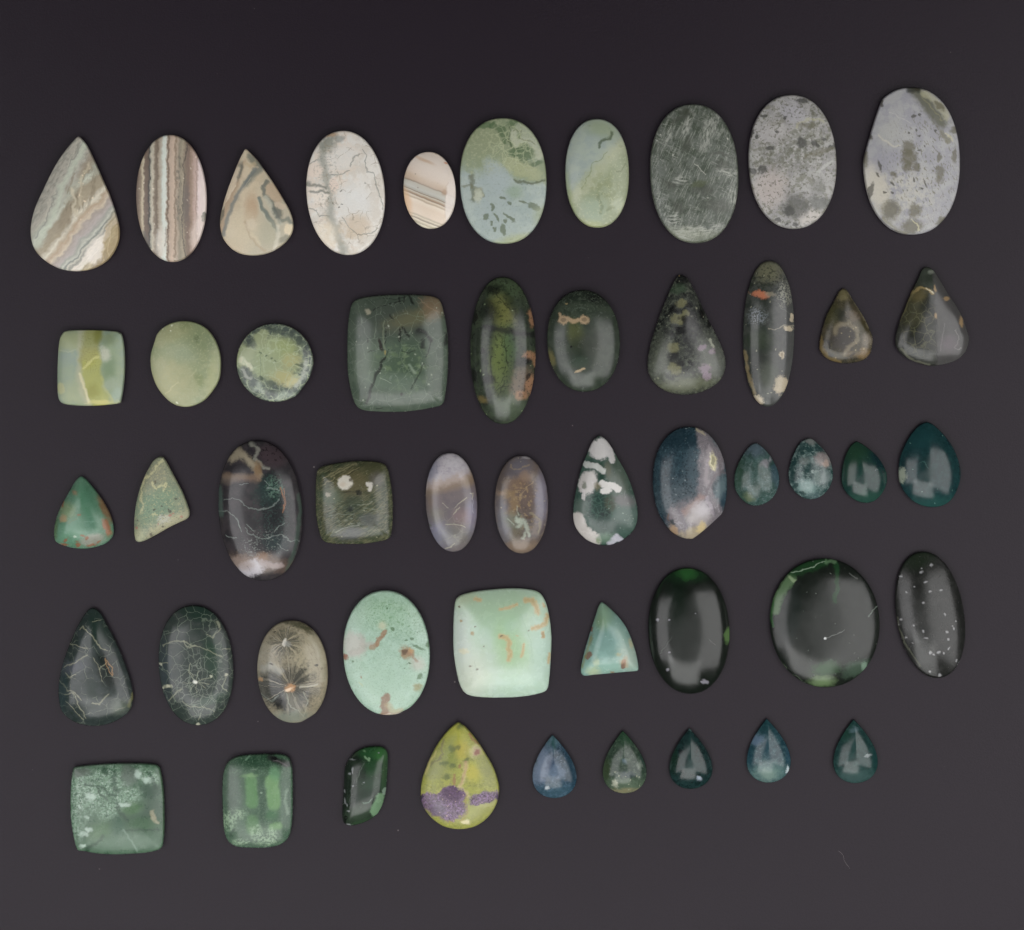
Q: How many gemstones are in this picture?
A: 50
